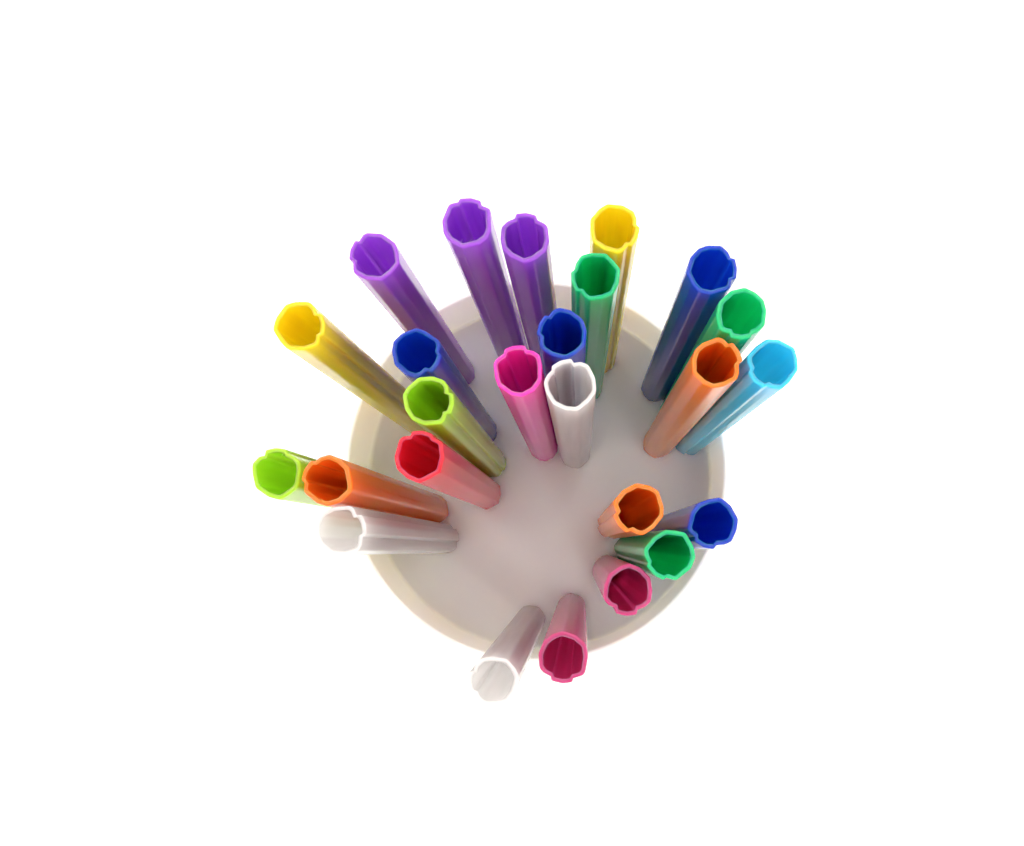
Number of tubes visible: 25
